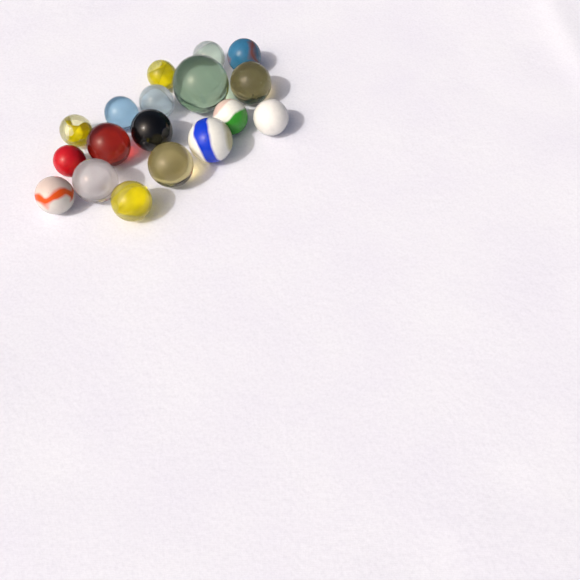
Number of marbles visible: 18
